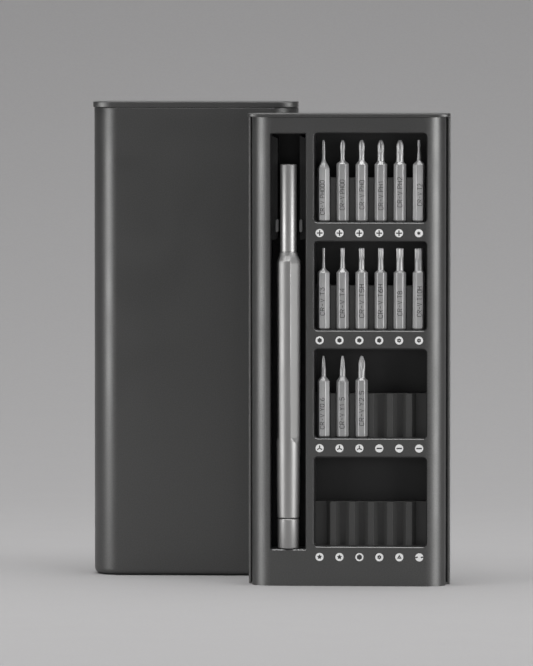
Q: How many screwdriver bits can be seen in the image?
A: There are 15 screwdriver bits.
